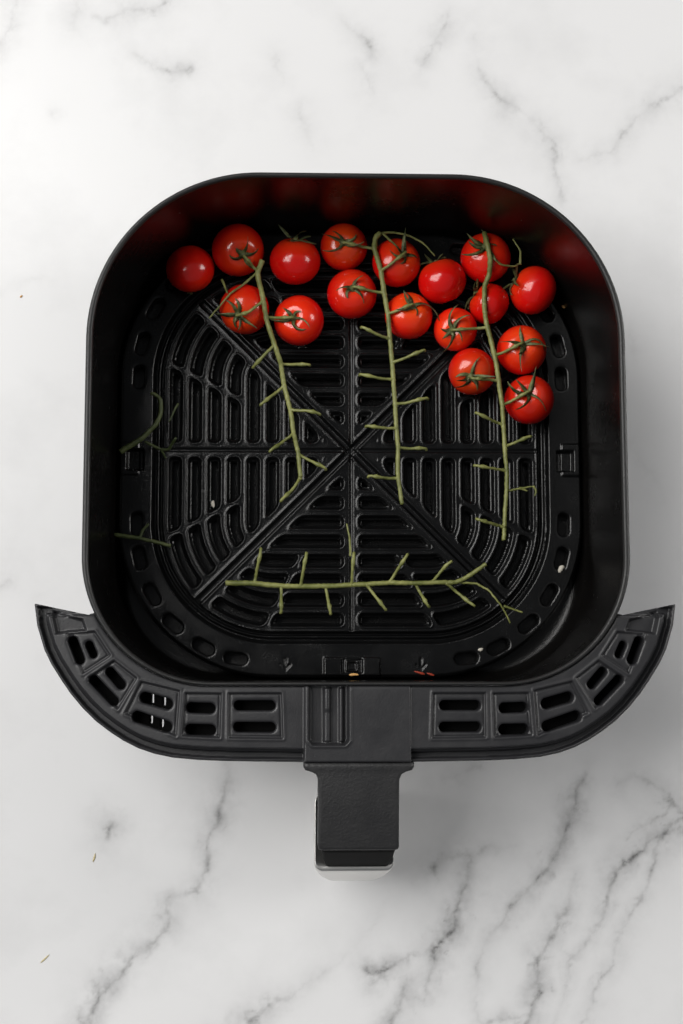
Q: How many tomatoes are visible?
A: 17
